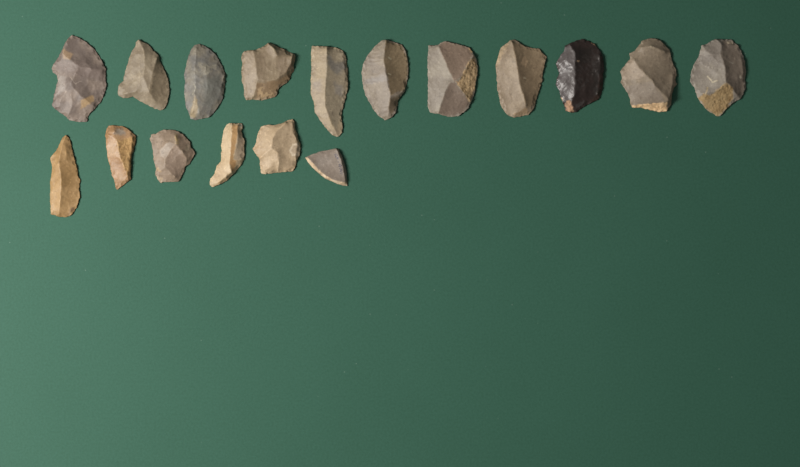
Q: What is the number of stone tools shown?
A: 17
